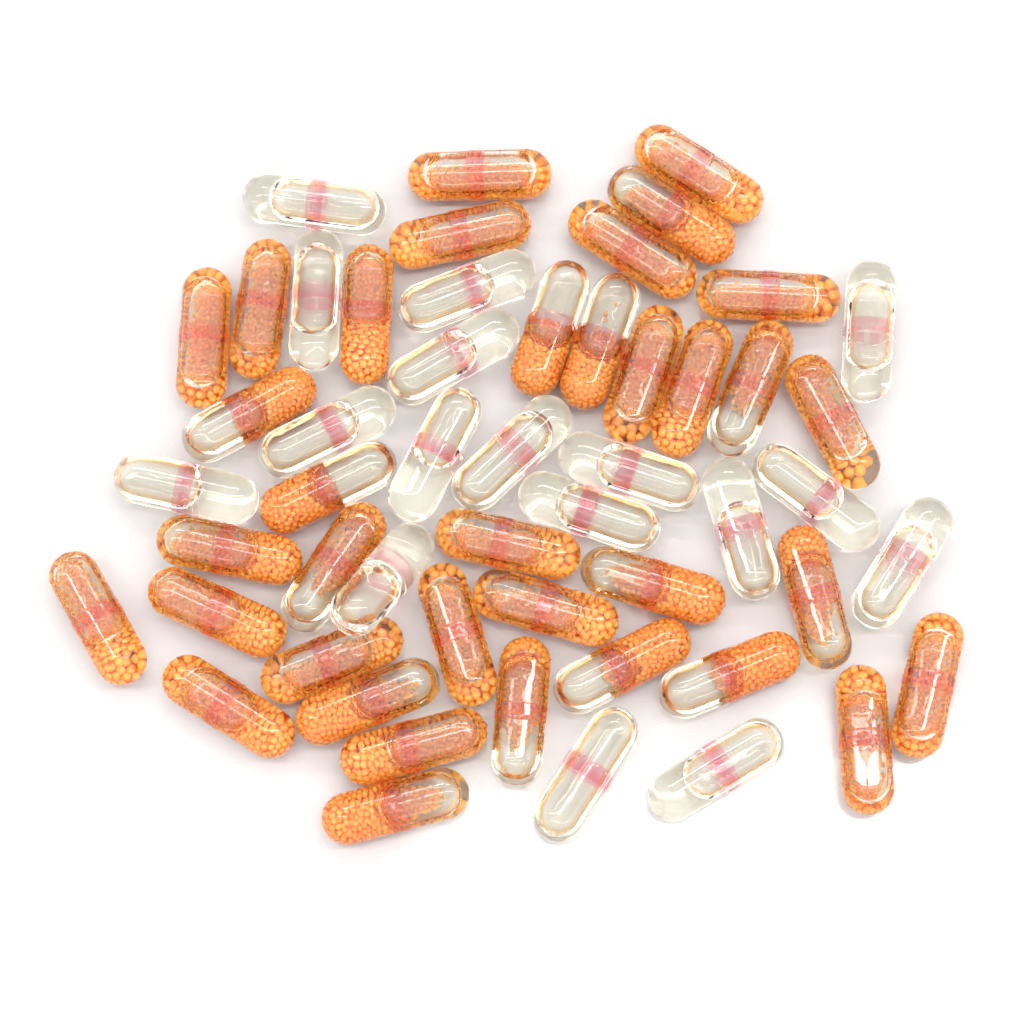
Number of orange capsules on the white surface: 36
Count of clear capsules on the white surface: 17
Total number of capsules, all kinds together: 53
